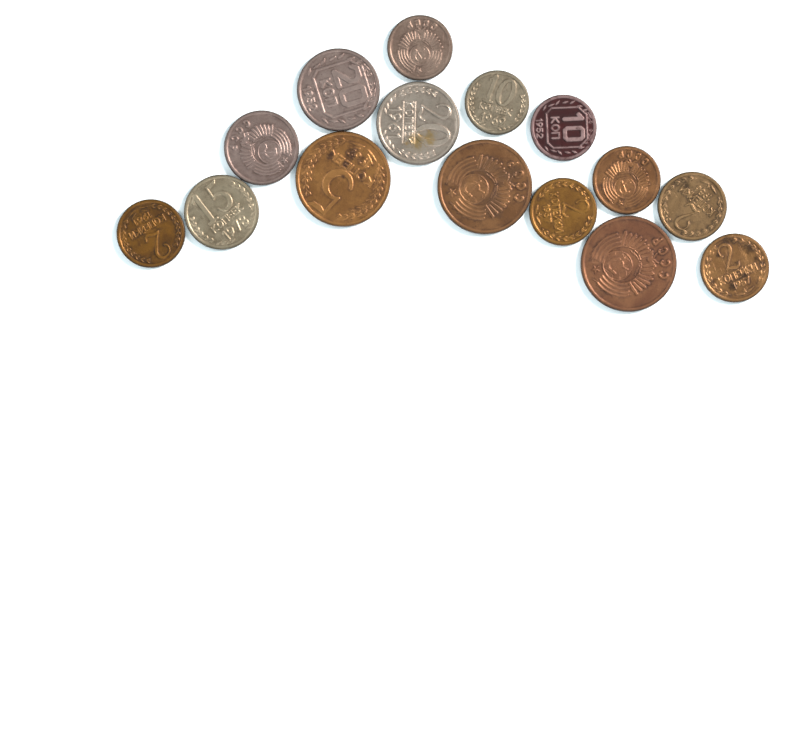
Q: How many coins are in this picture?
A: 15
